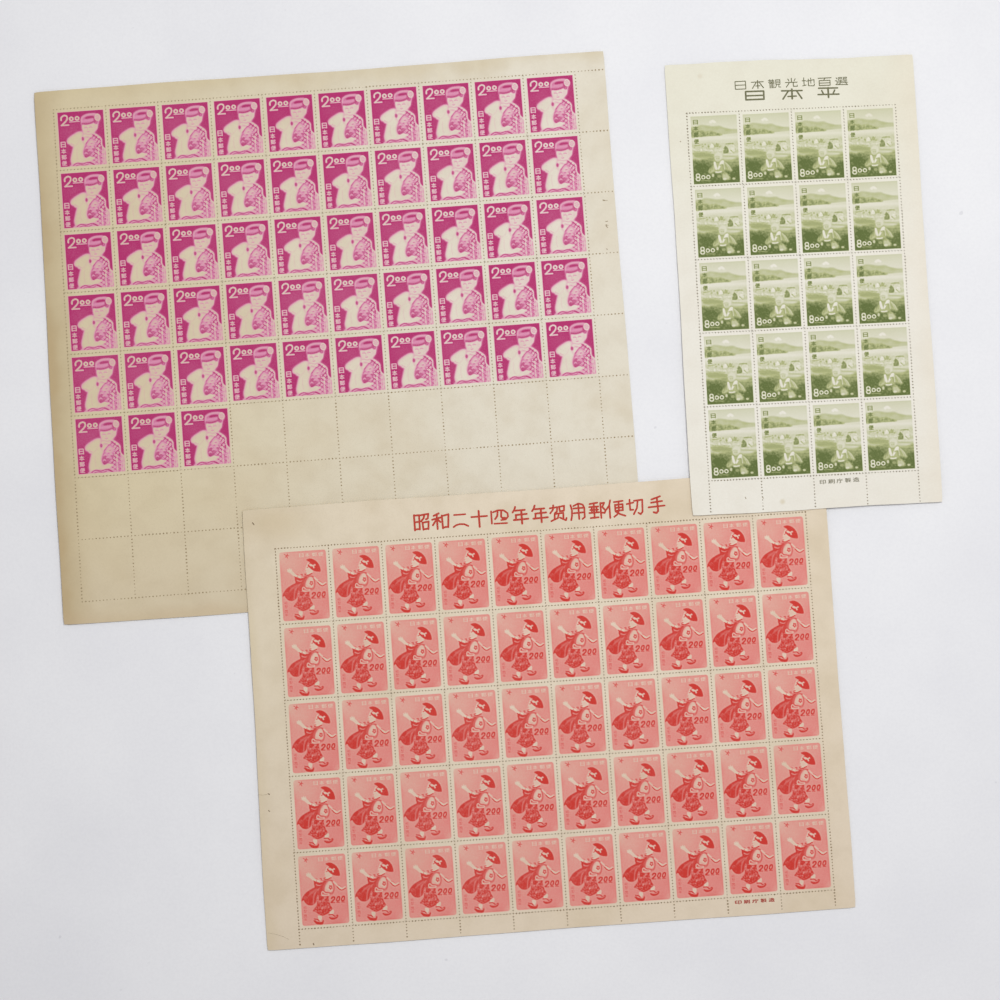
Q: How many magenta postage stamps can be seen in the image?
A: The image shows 53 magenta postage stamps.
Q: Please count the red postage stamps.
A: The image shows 50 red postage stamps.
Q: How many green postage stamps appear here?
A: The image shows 20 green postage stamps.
